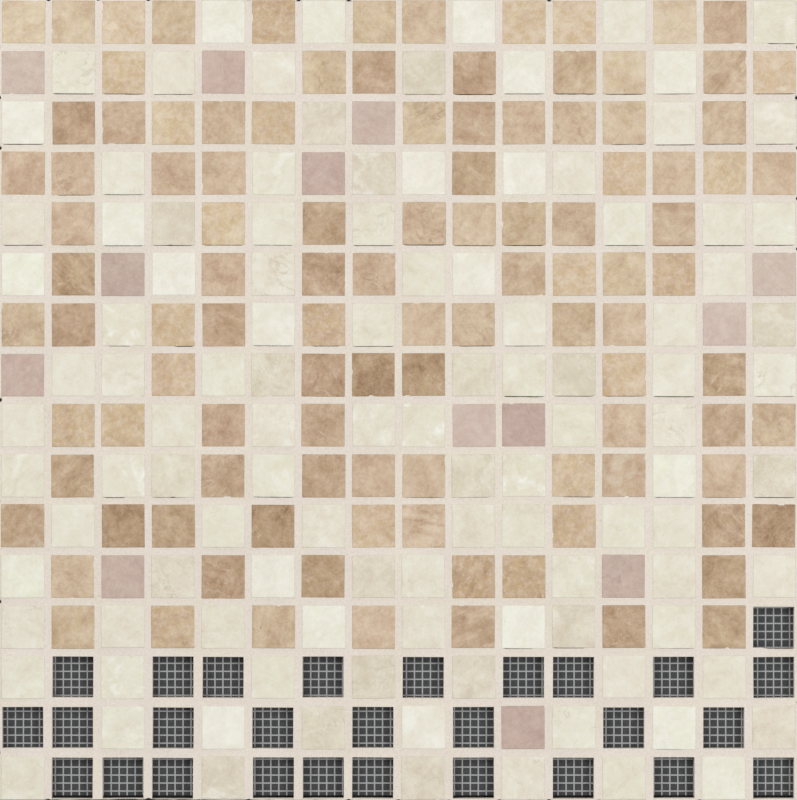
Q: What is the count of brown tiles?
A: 107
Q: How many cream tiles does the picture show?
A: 108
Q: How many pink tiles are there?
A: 13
